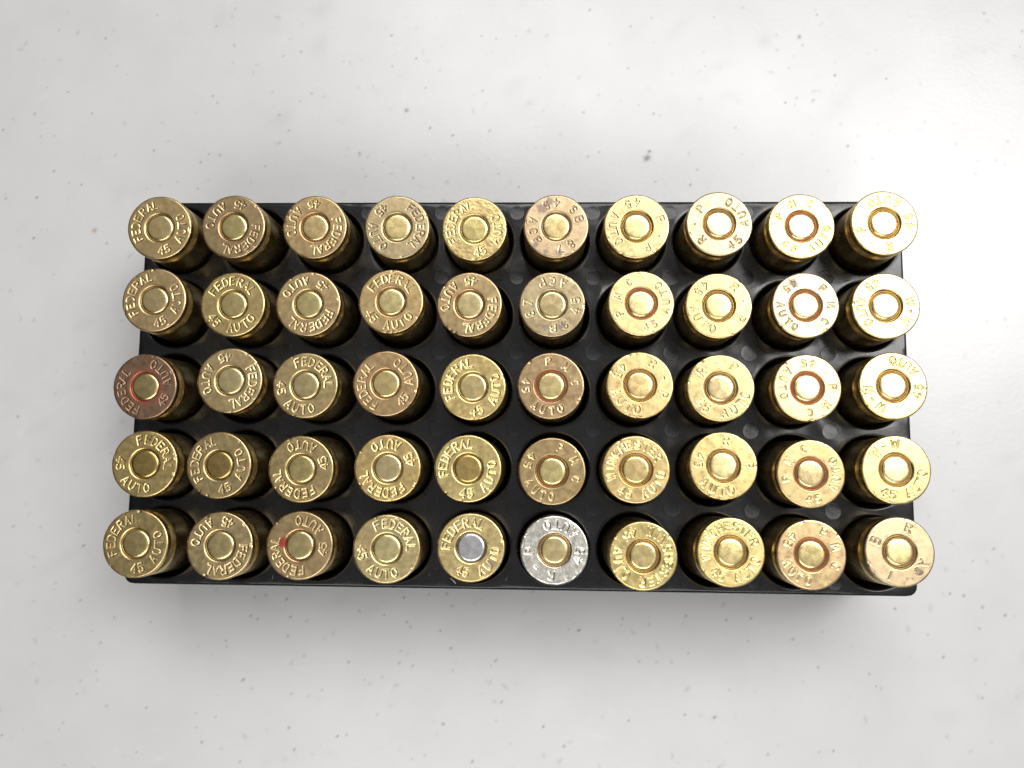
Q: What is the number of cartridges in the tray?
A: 50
